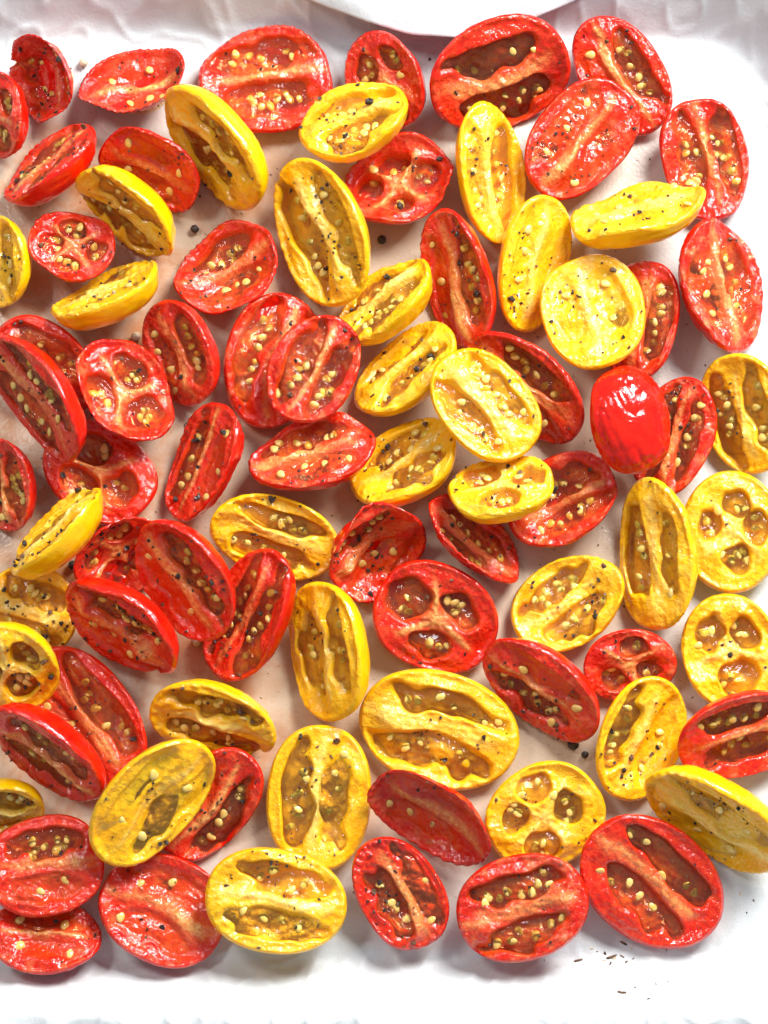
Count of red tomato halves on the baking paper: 51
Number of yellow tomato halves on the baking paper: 34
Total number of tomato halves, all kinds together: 85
